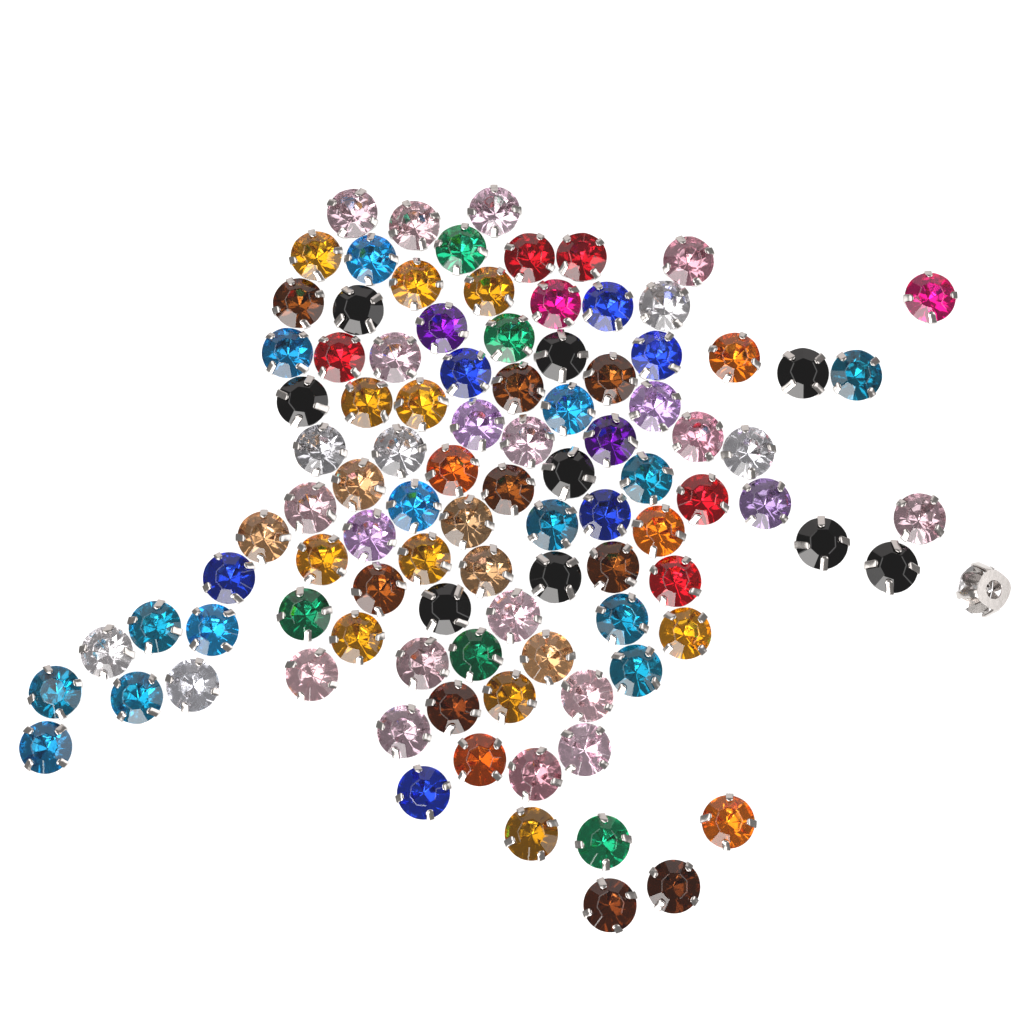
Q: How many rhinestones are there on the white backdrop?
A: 100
